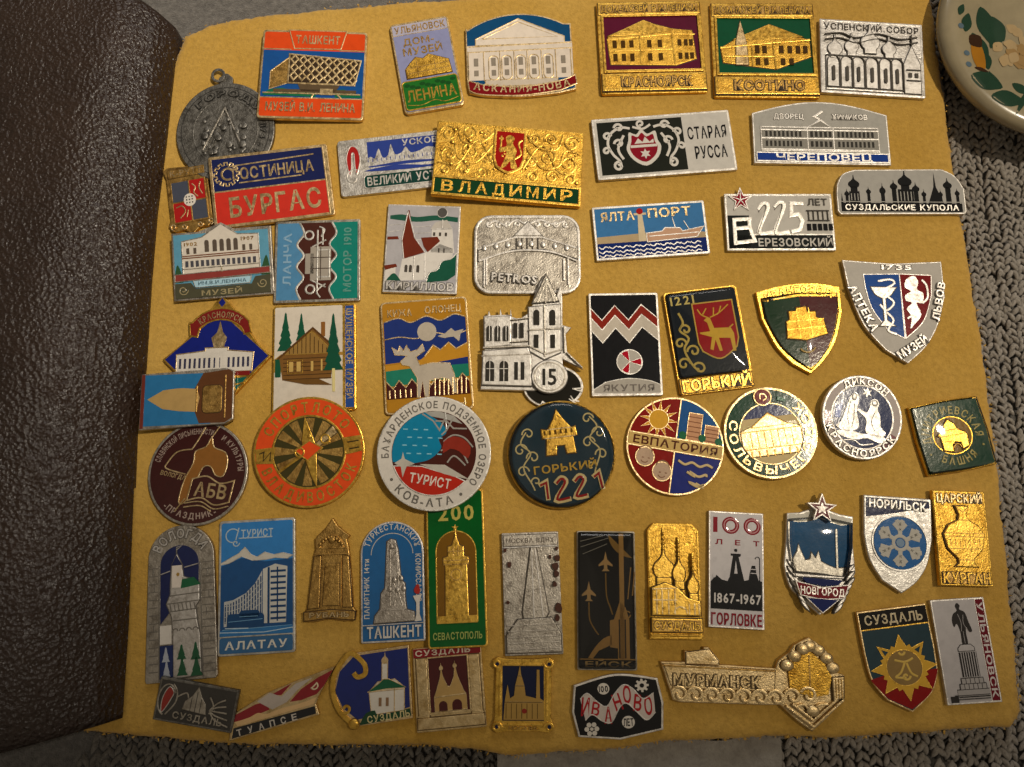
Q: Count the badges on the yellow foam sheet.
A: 58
